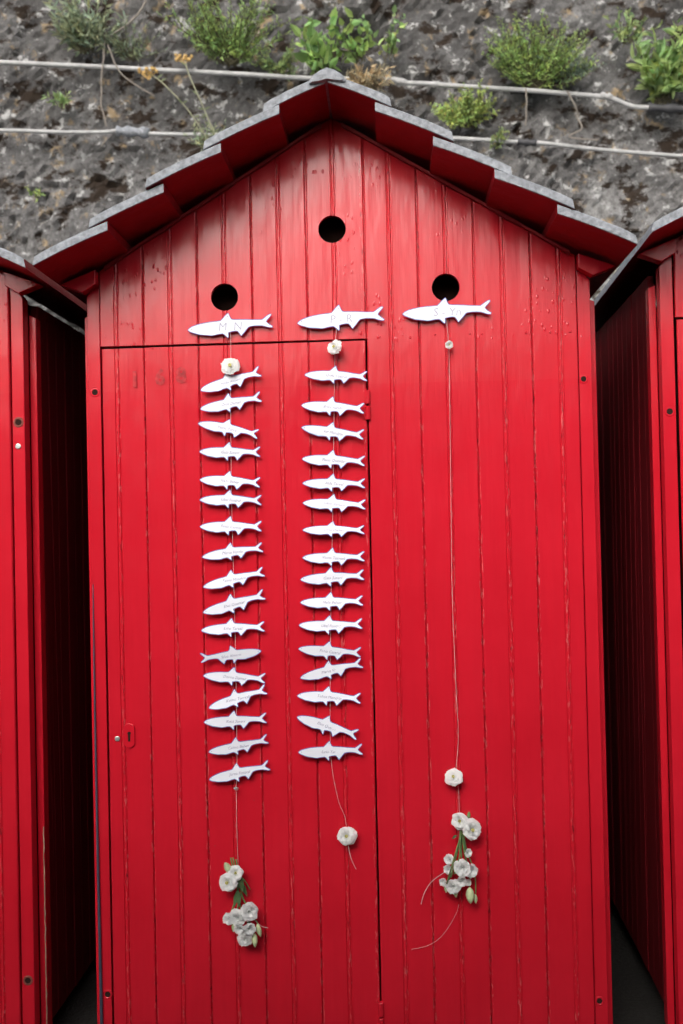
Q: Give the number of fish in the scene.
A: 36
